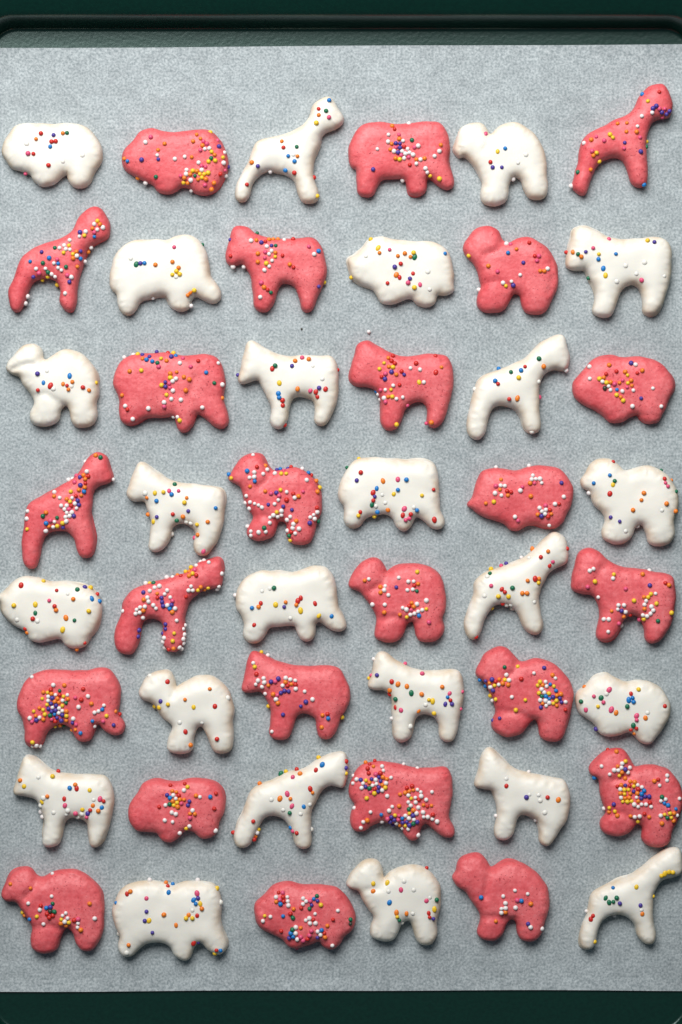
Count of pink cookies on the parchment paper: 24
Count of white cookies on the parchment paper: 24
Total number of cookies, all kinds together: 48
